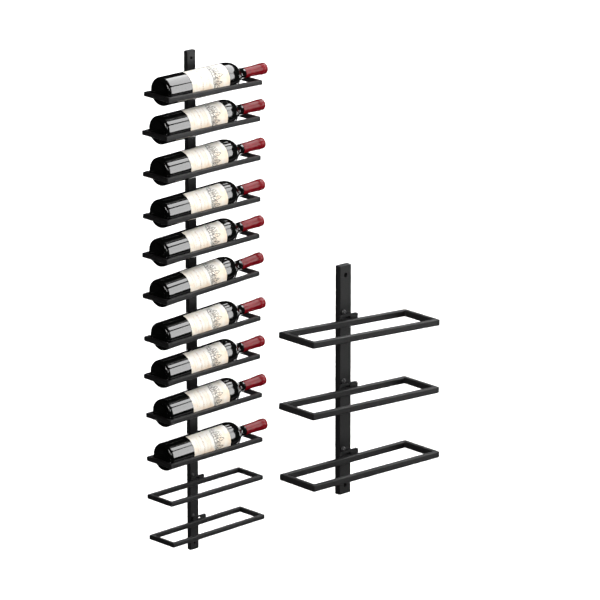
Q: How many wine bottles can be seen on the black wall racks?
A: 10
